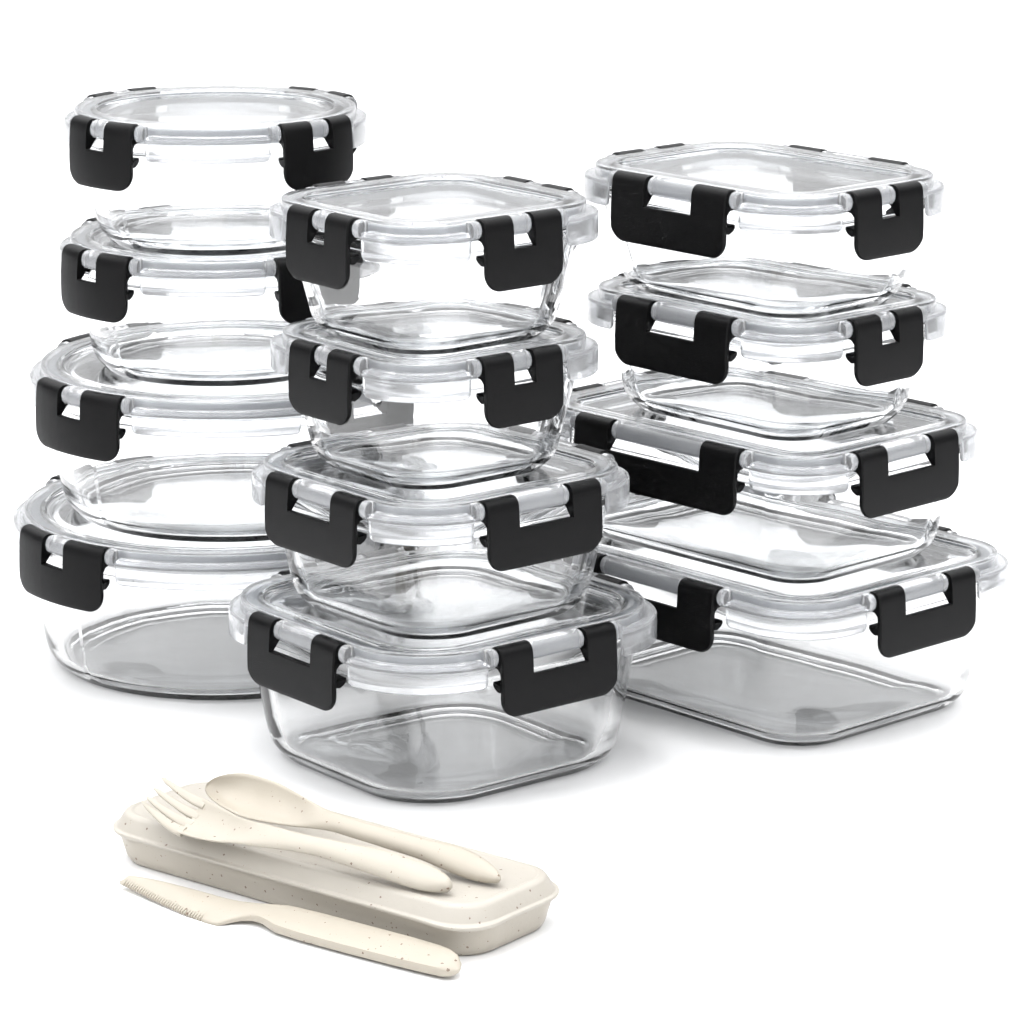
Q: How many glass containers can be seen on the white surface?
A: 12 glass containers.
